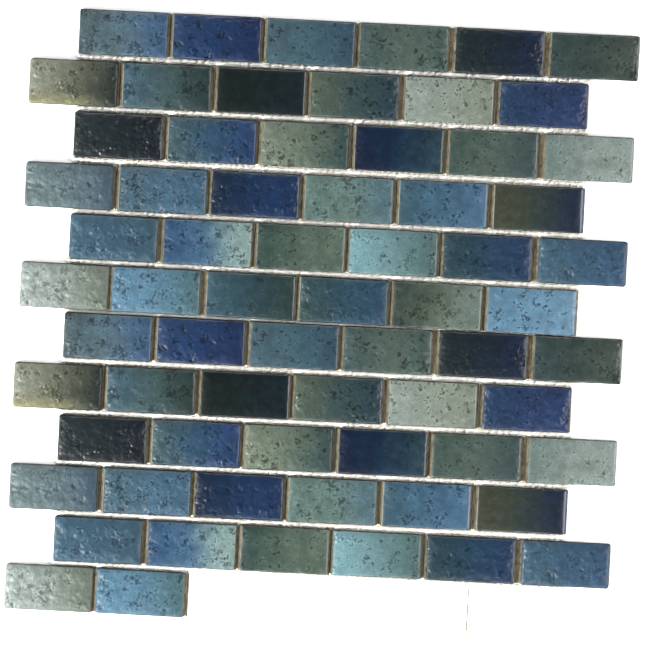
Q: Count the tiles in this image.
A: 68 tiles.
